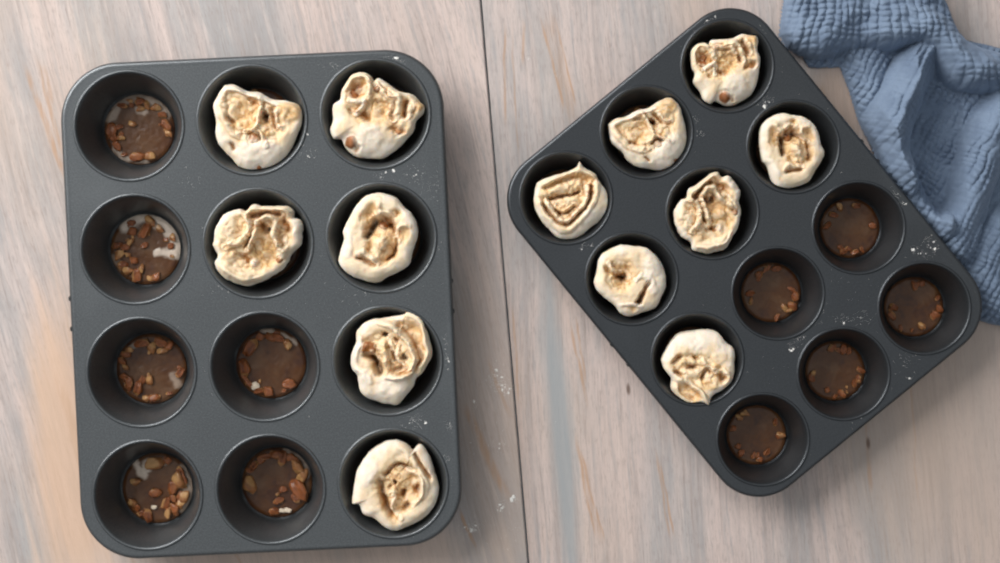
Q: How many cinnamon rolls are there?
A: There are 13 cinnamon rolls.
